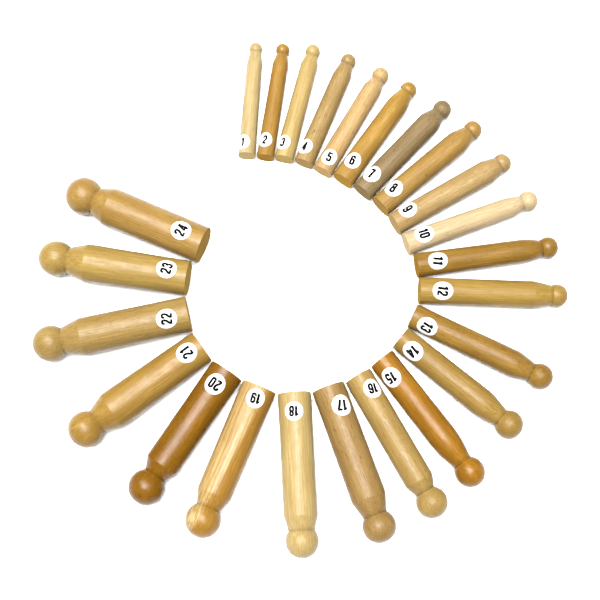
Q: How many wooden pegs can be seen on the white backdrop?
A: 24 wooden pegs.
